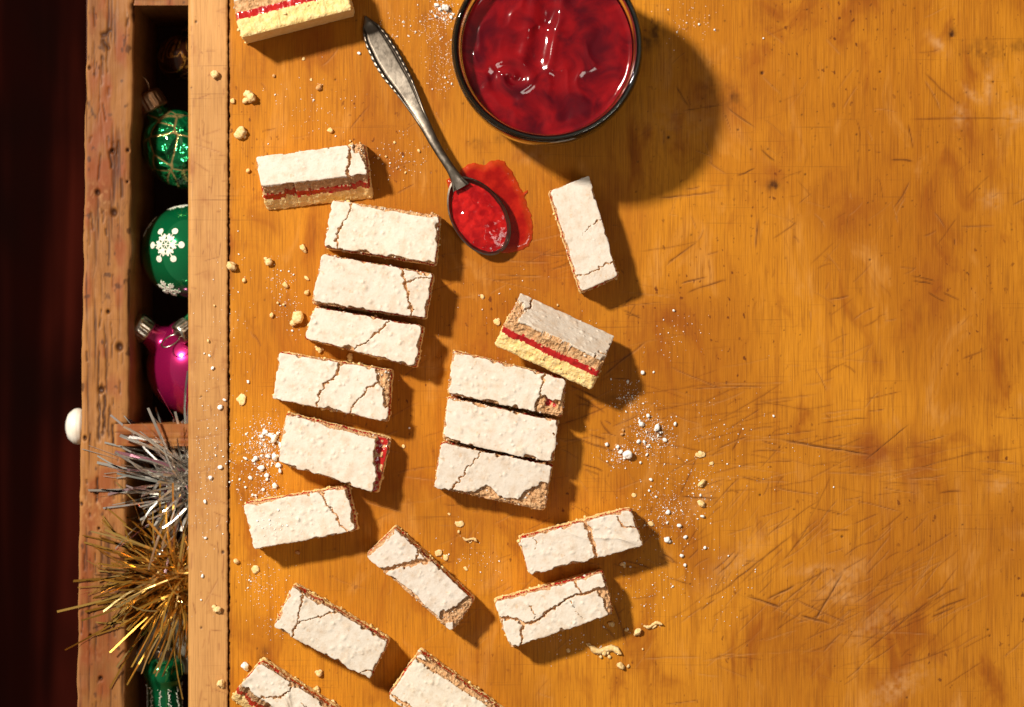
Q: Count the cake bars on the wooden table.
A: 19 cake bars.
